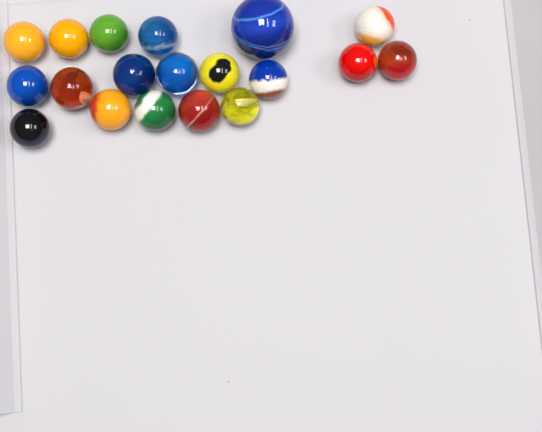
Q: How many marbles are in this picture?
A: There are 19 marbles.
